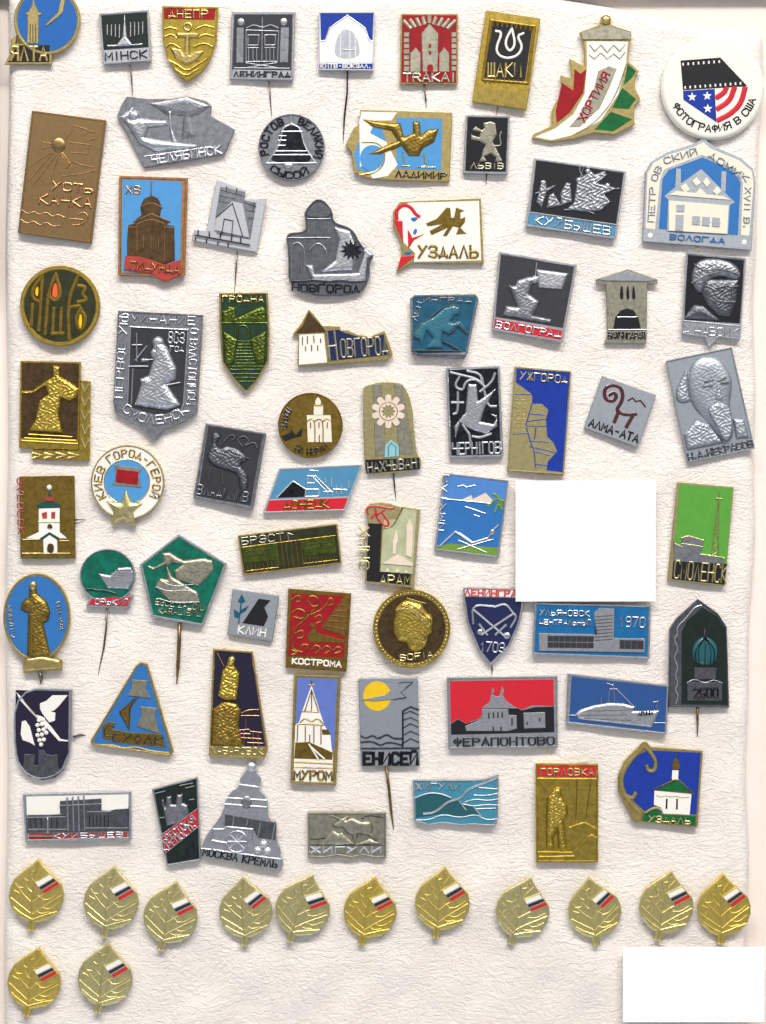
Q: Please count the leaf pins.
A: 13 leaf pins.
